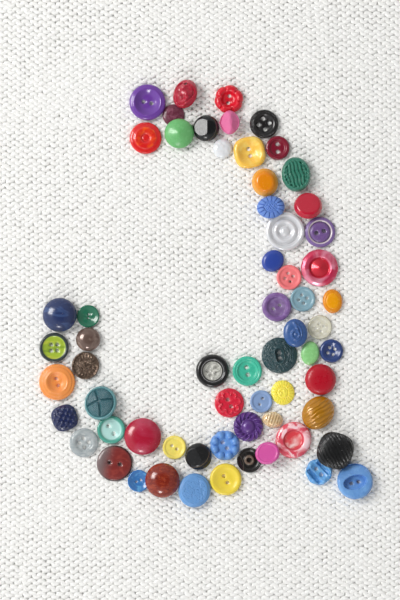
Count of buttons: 63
